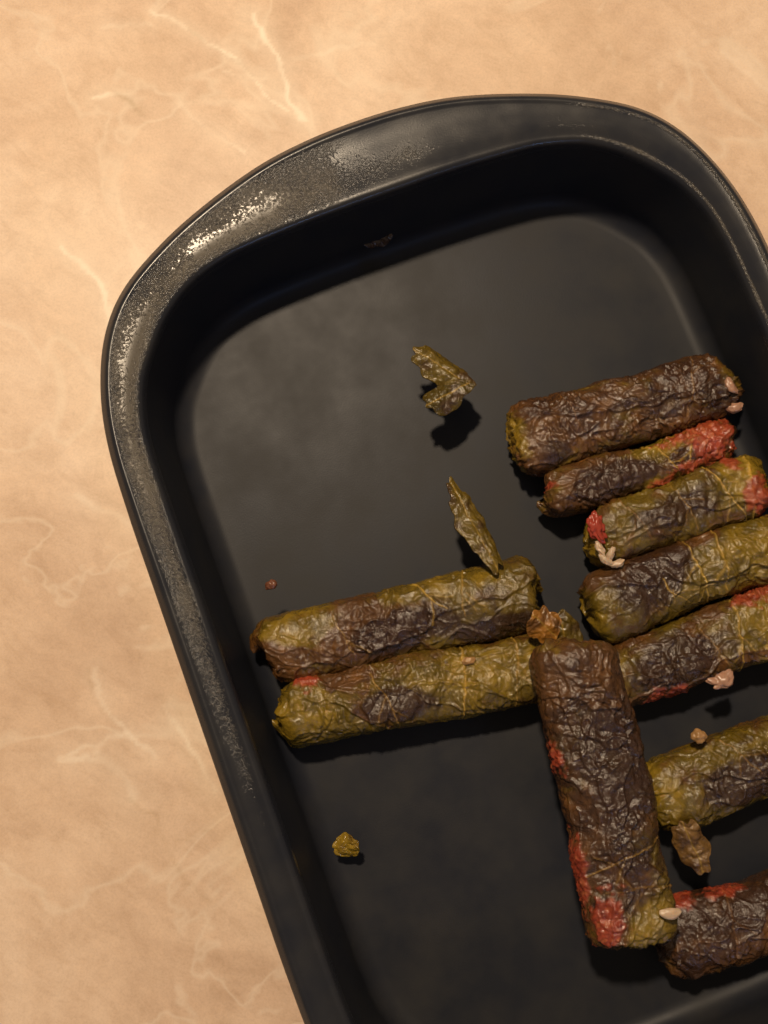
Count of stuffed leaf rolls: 10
